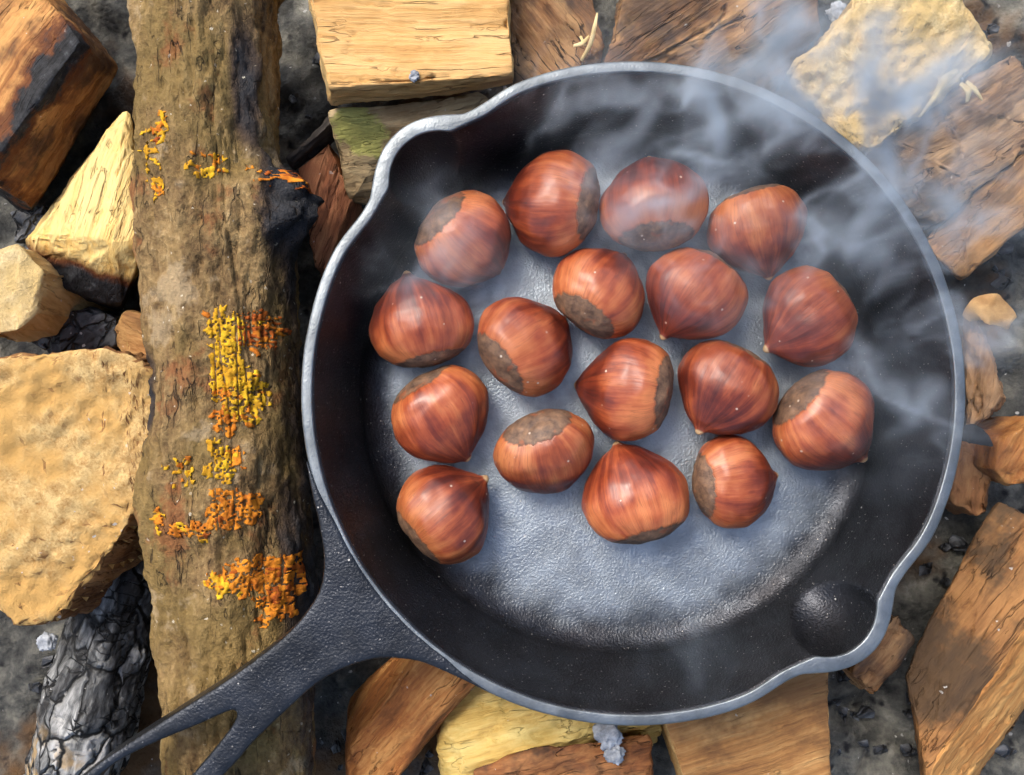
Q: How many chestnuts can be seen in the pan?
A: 17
